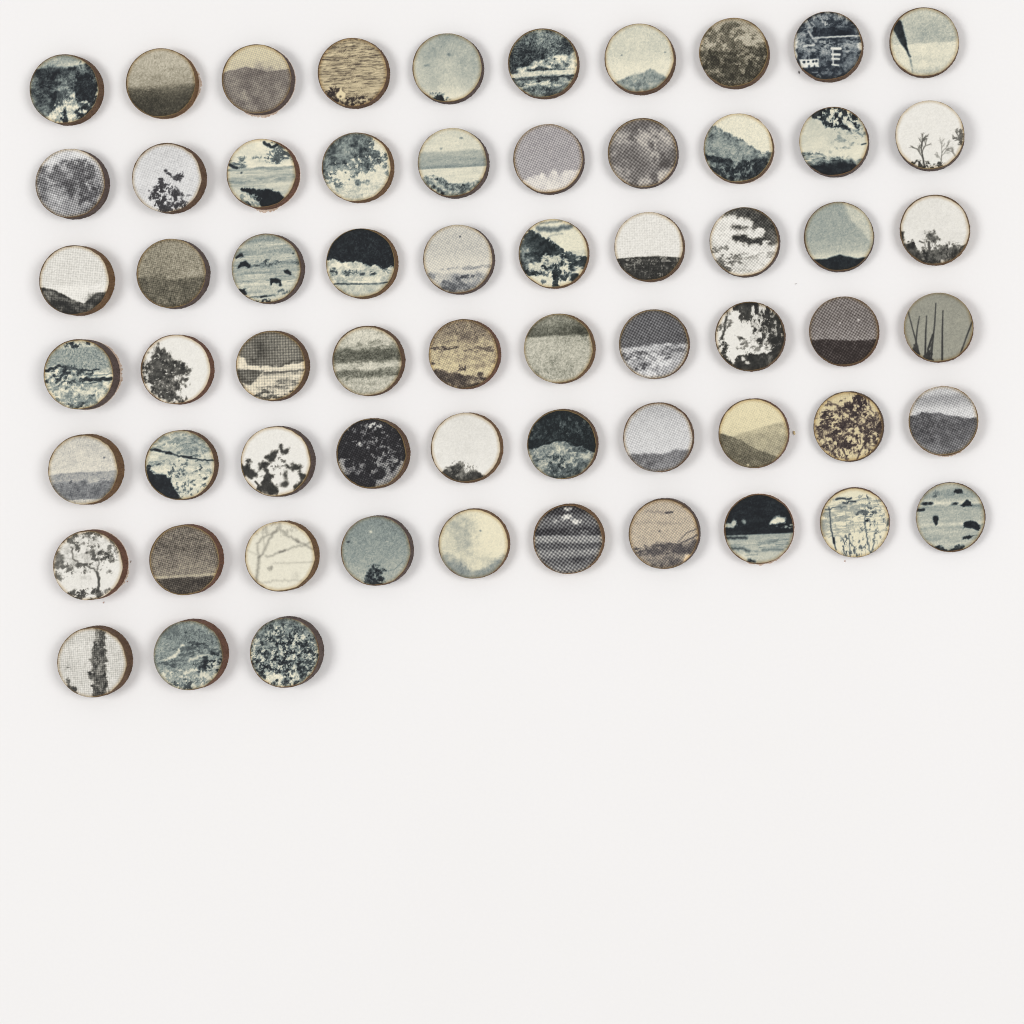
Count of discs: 63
